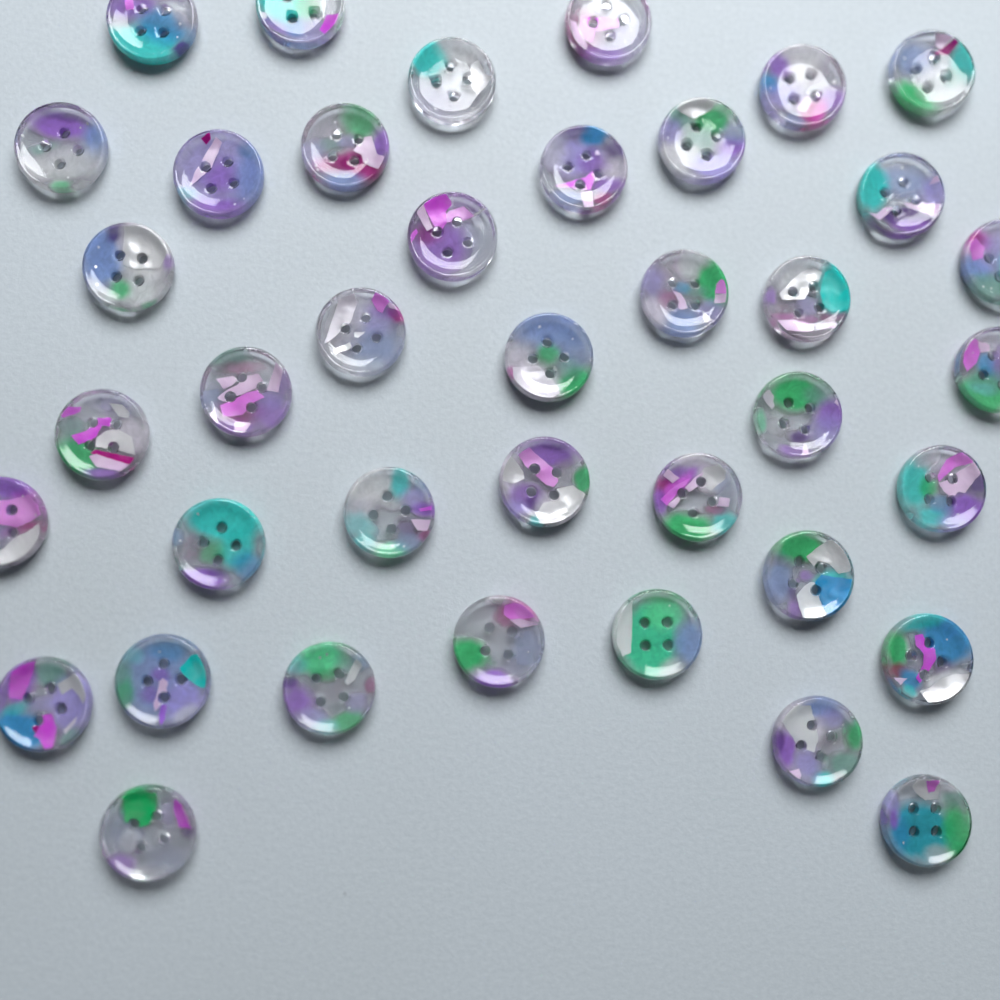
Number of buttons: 39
